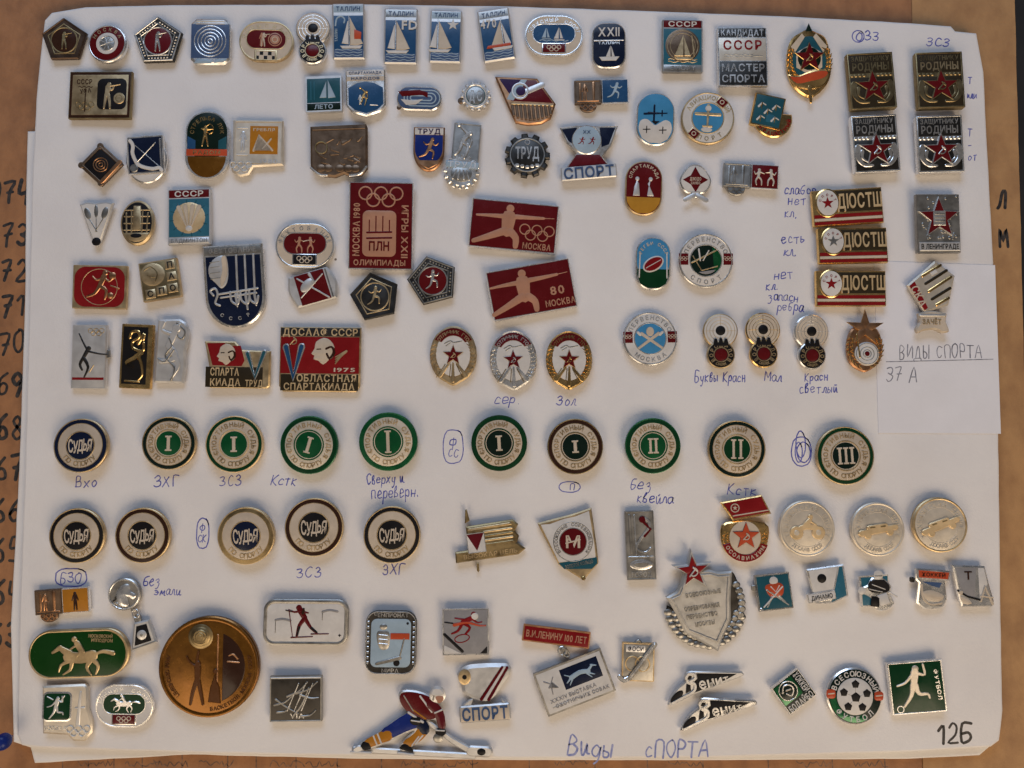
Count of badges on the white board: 121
